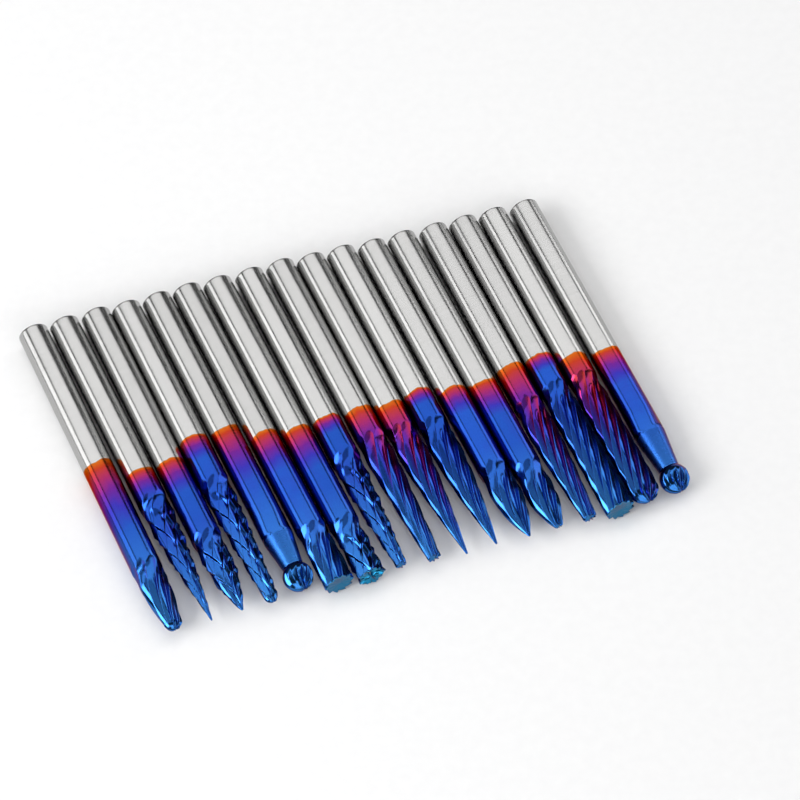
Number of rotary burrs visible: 17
